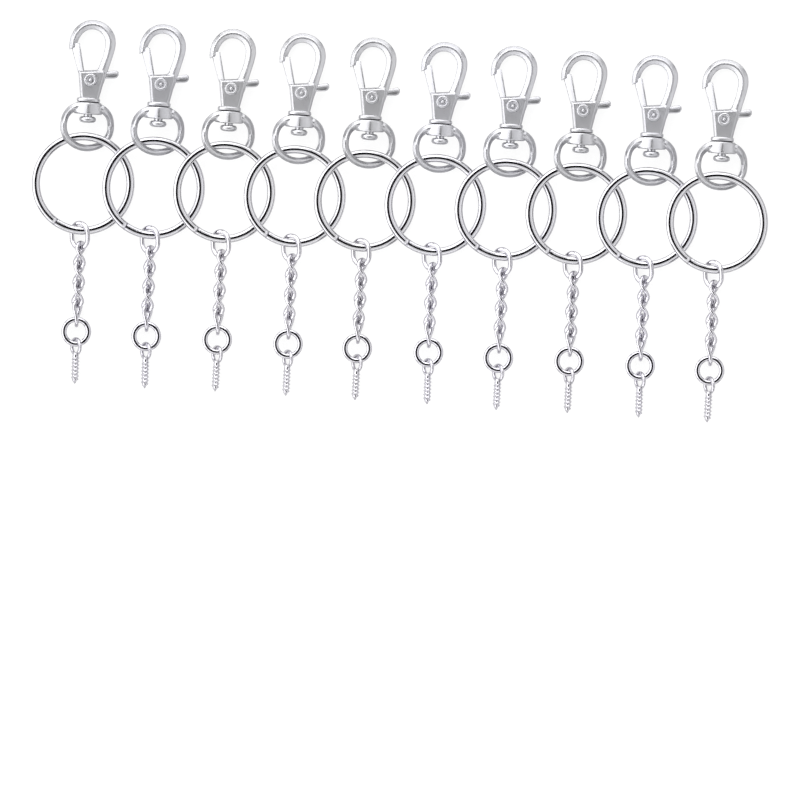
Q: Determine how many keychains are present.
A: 10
